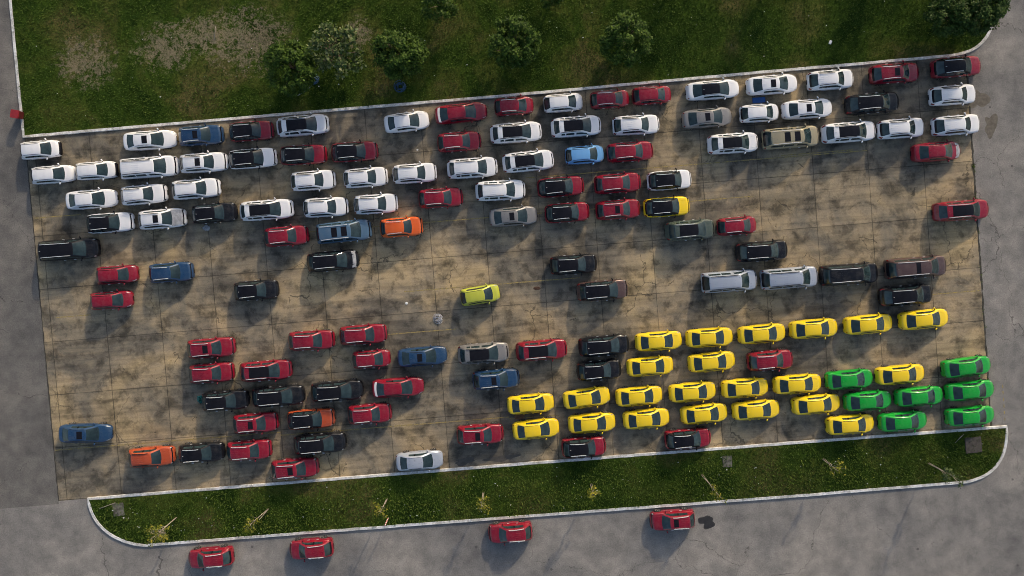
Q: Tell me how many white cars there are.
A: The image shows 38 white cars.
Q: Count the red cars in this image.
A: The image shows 42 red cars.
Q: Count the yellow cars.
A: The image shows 23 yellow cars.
